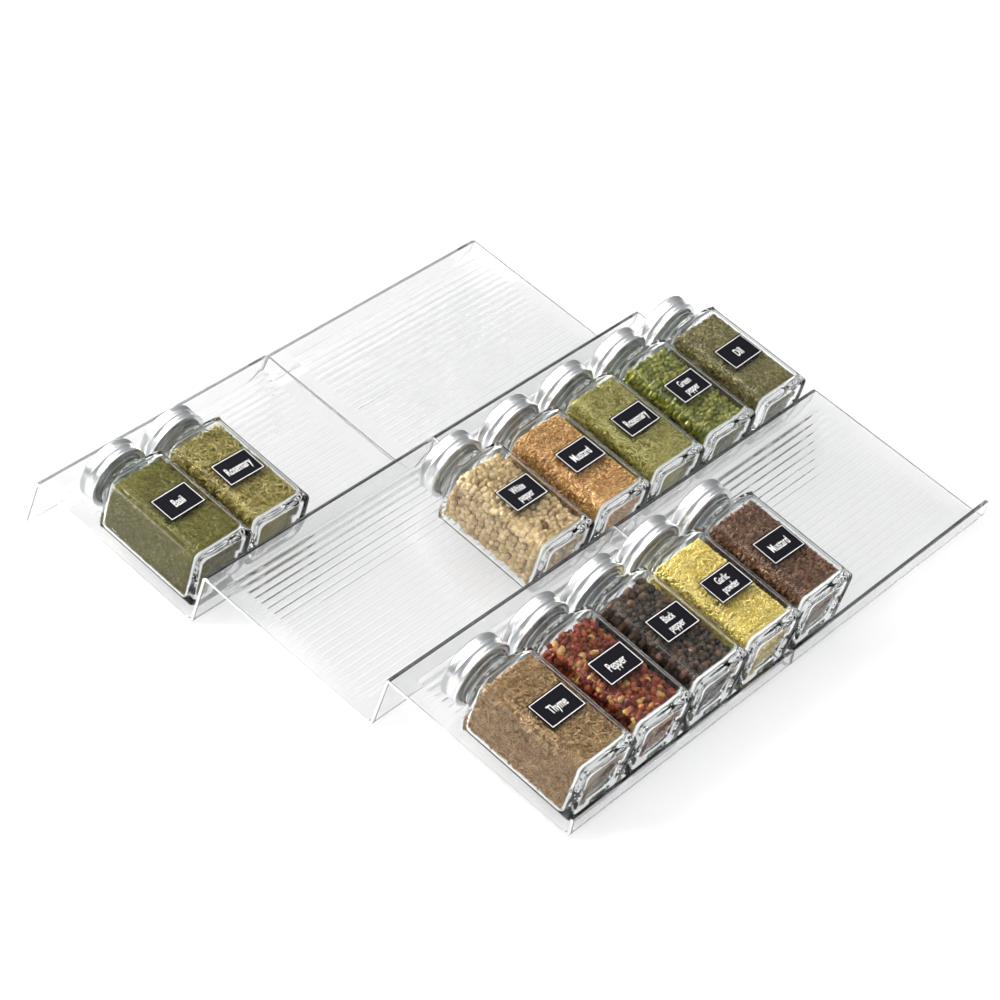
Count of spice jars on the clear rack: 12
